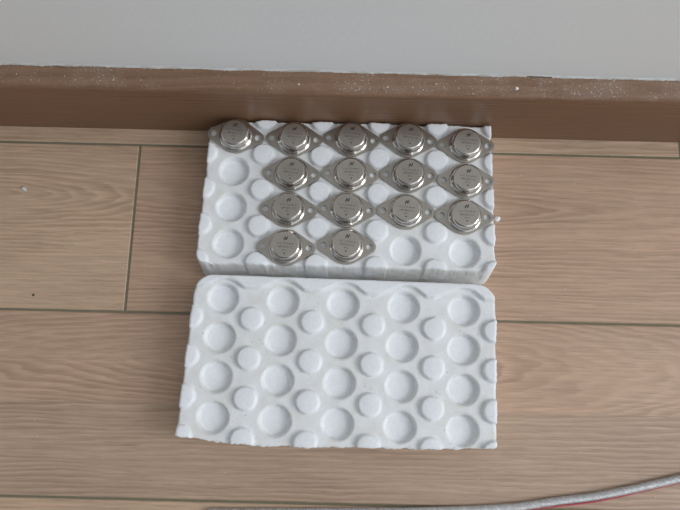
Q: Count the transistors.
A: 15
